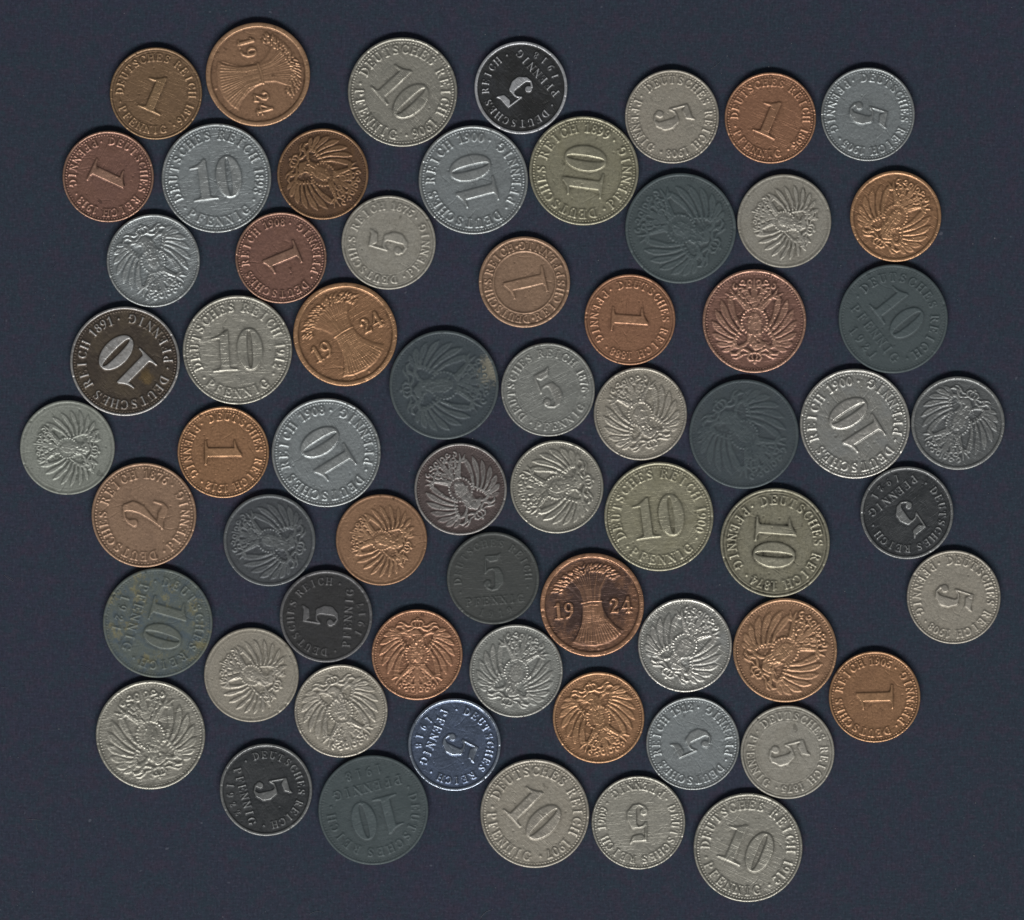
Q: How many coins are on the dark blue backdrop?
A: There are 64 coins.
